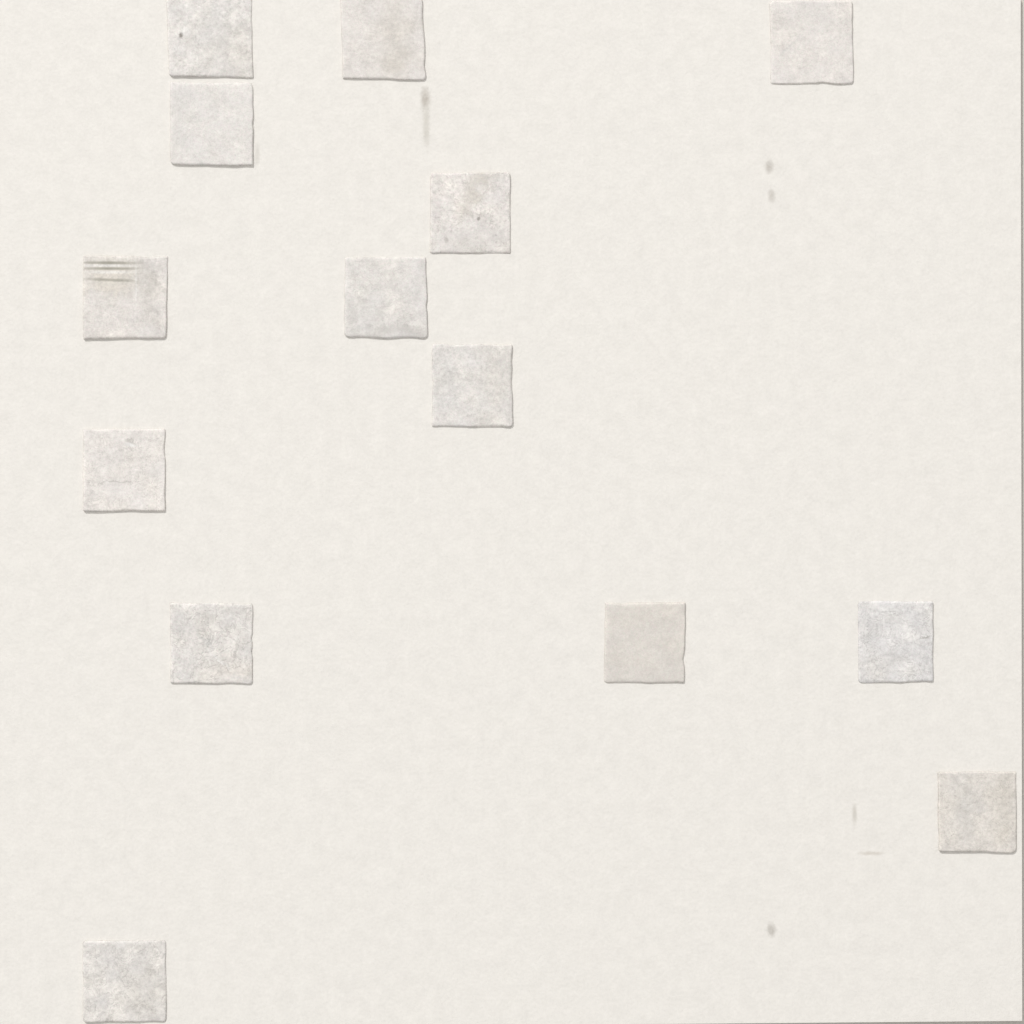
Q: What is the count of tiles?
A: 14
